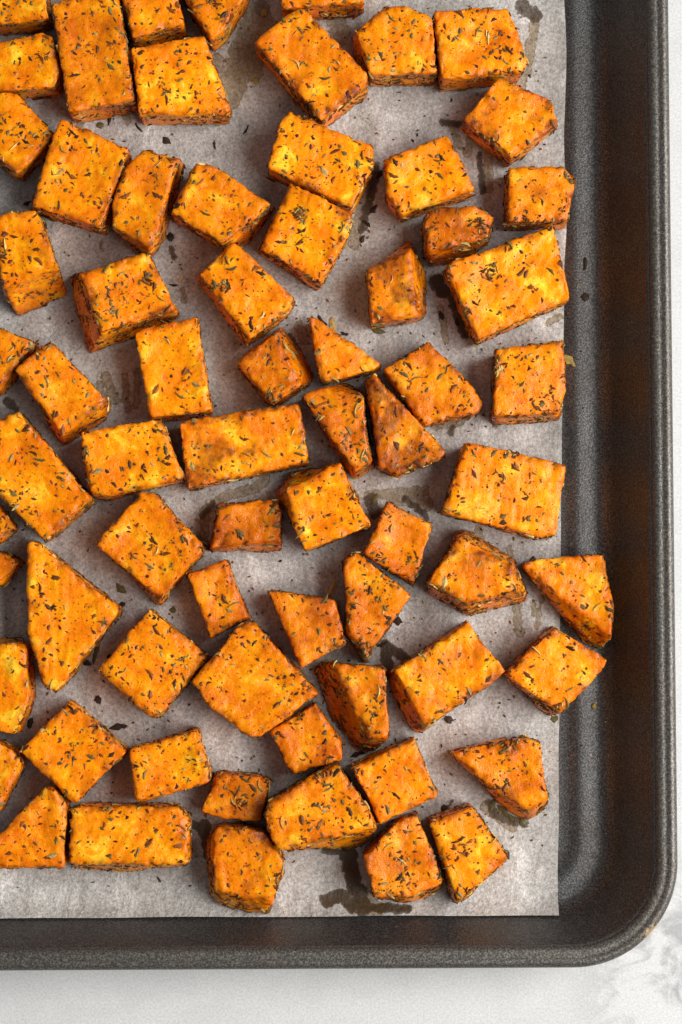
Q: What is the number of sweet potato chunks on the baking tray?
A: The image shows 69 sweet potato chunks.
